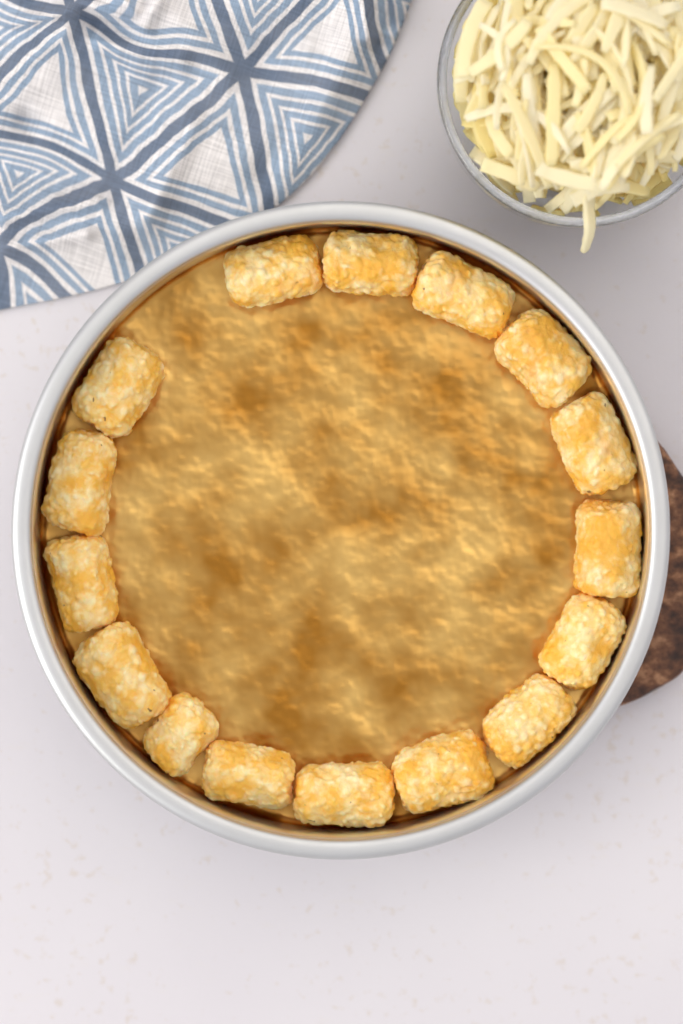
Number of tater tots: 16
